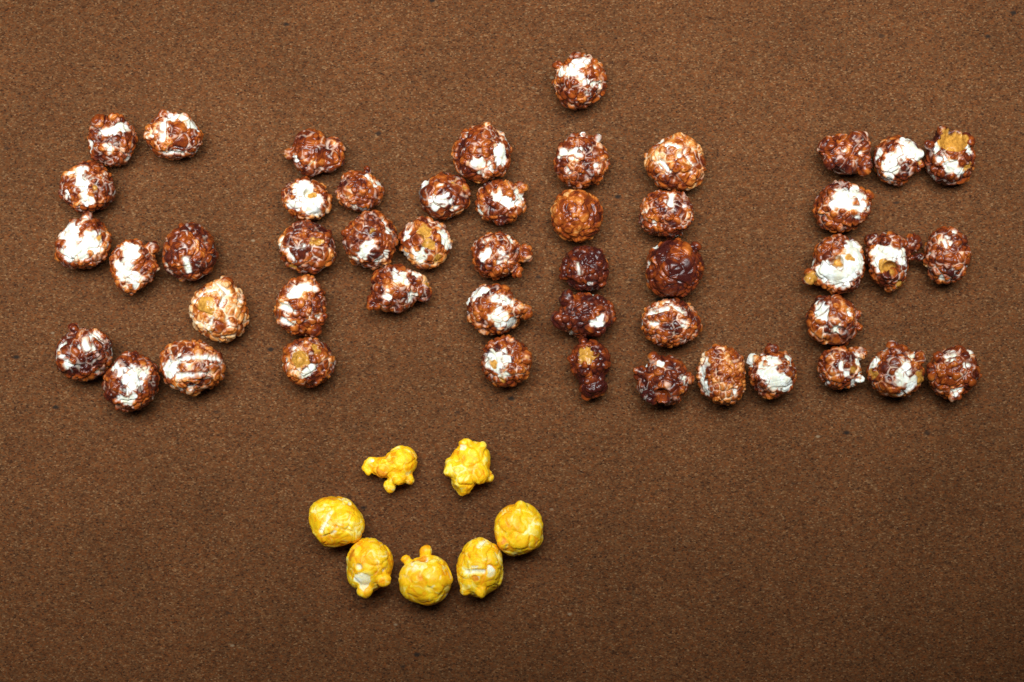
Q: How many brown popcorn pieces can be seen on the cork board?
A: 49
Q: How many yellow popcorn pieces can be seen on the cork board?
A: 7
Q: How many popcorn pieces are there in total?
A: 56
